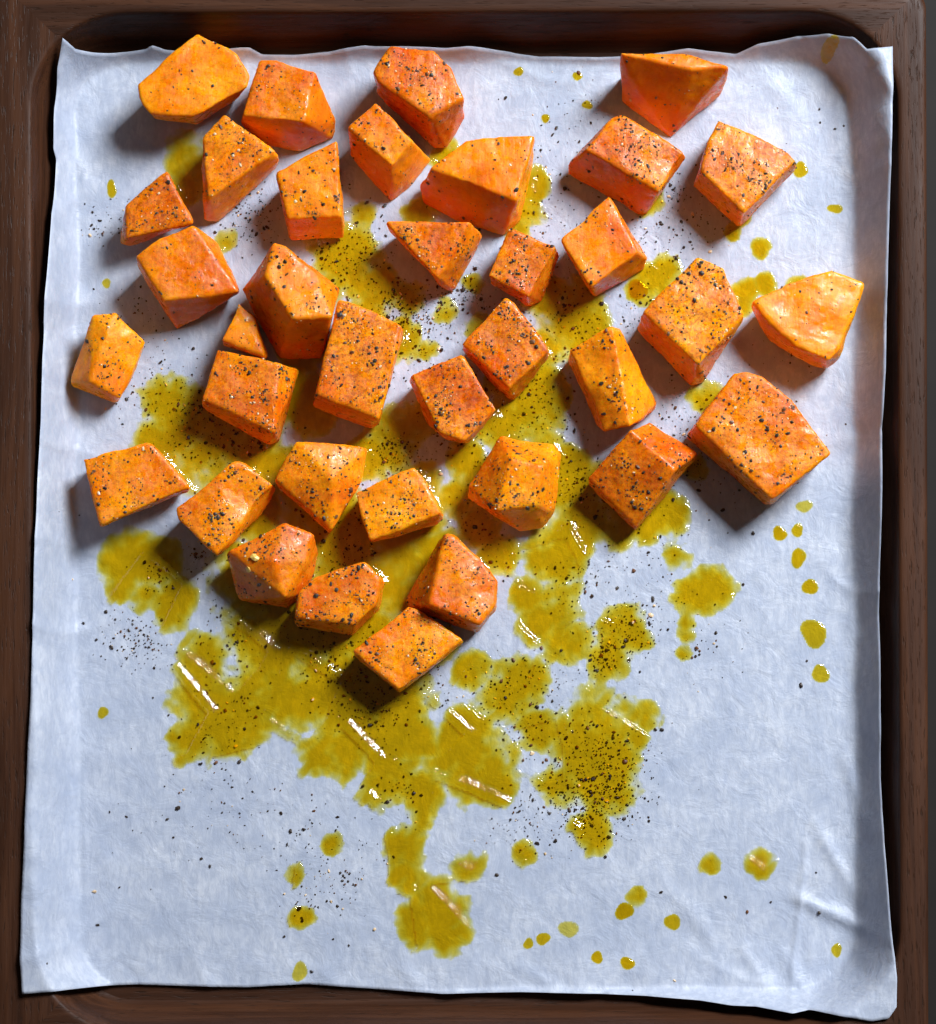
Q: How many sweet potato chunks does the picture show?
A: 36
